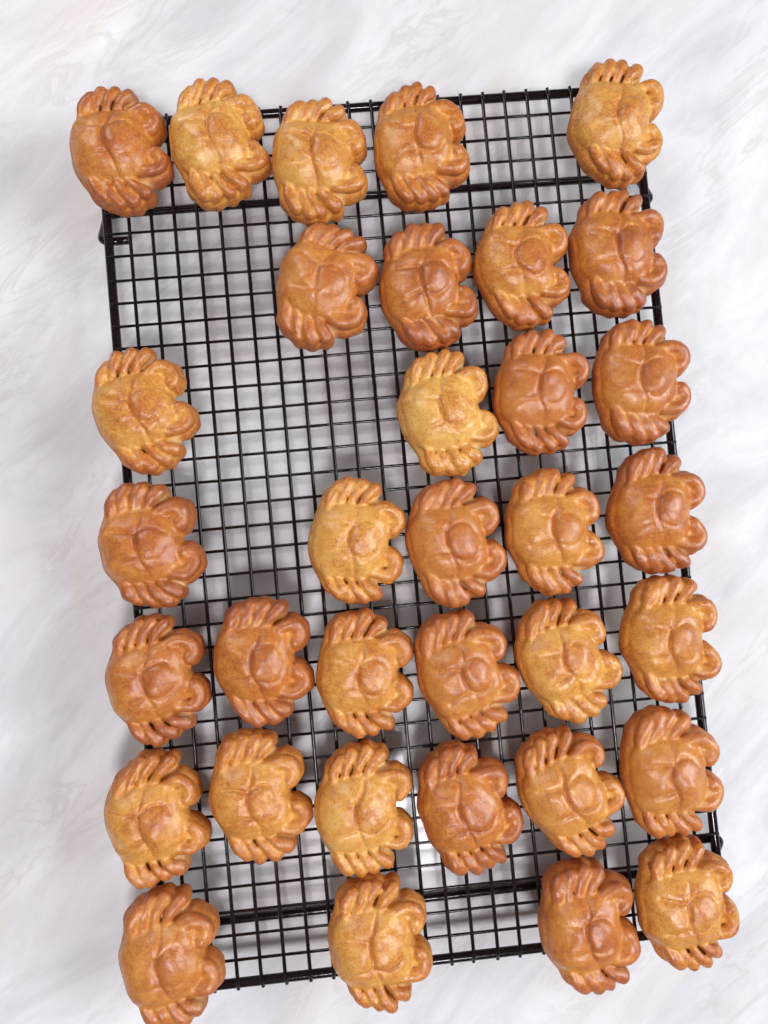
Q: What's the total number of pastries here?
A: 34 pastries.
